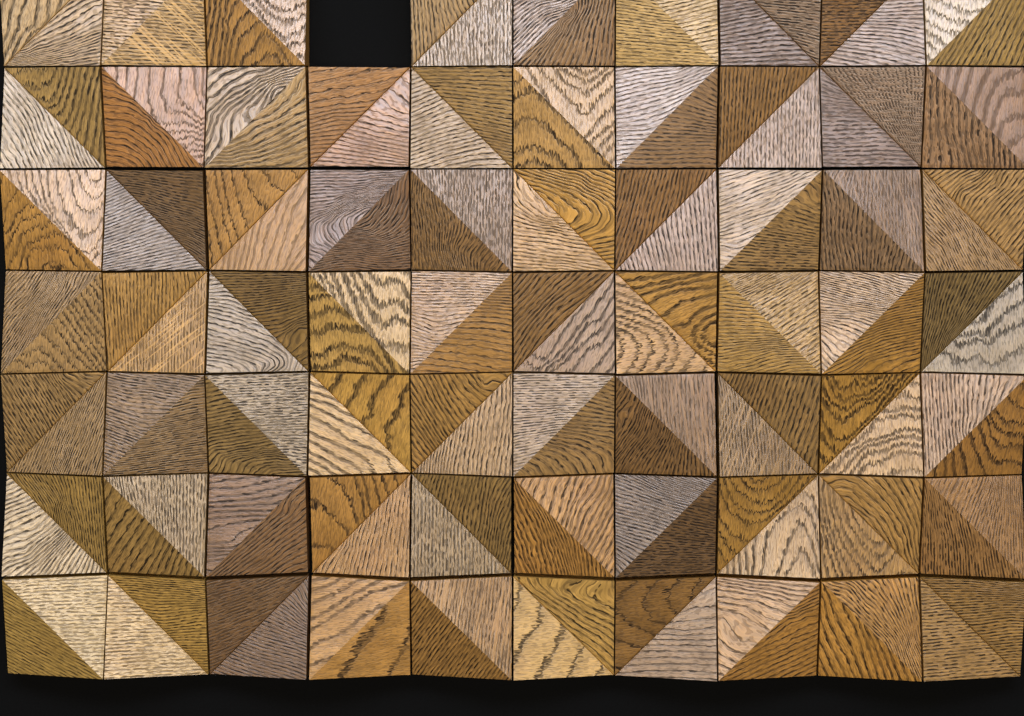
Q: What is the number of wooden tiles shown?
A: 69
